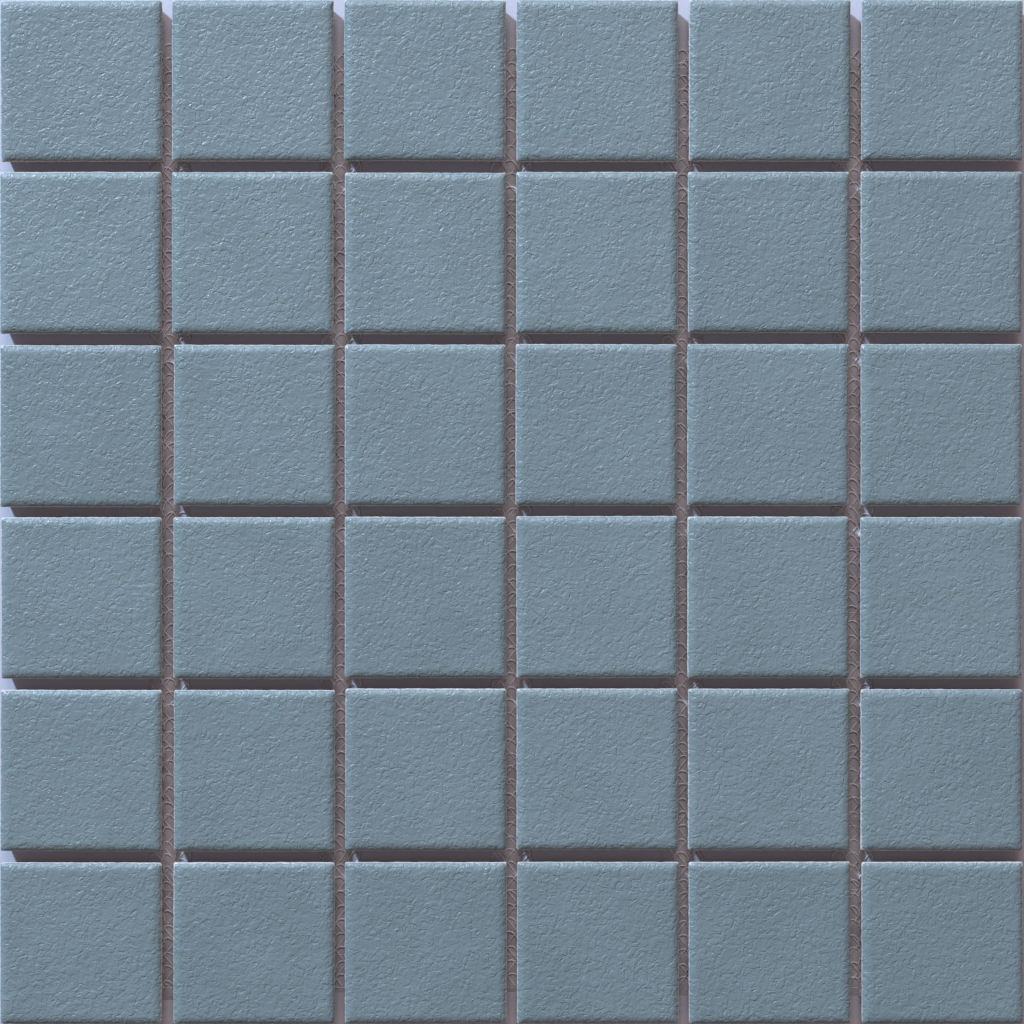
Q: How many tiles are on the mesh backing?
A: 36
